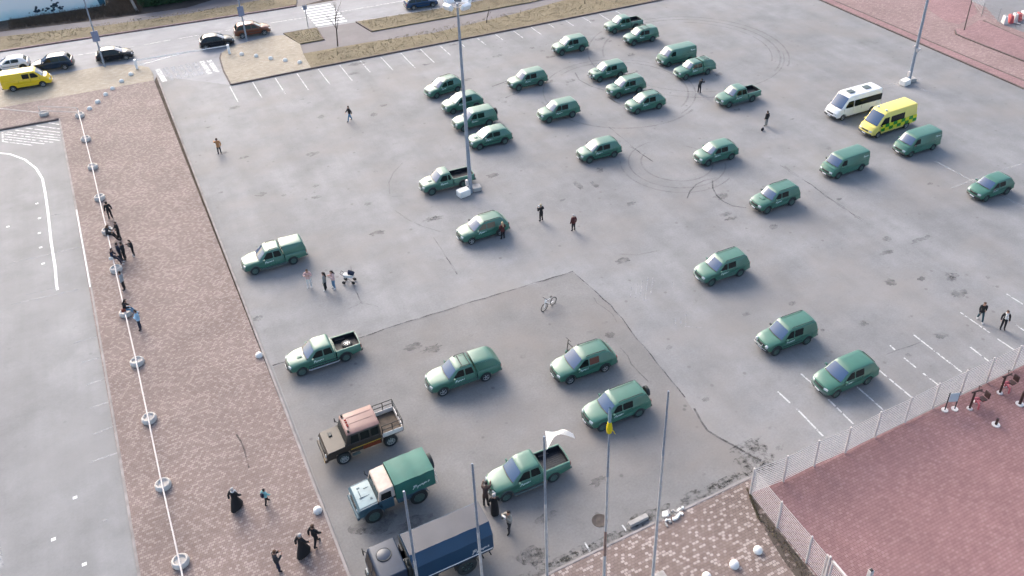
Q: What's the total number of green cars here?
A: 32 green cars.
